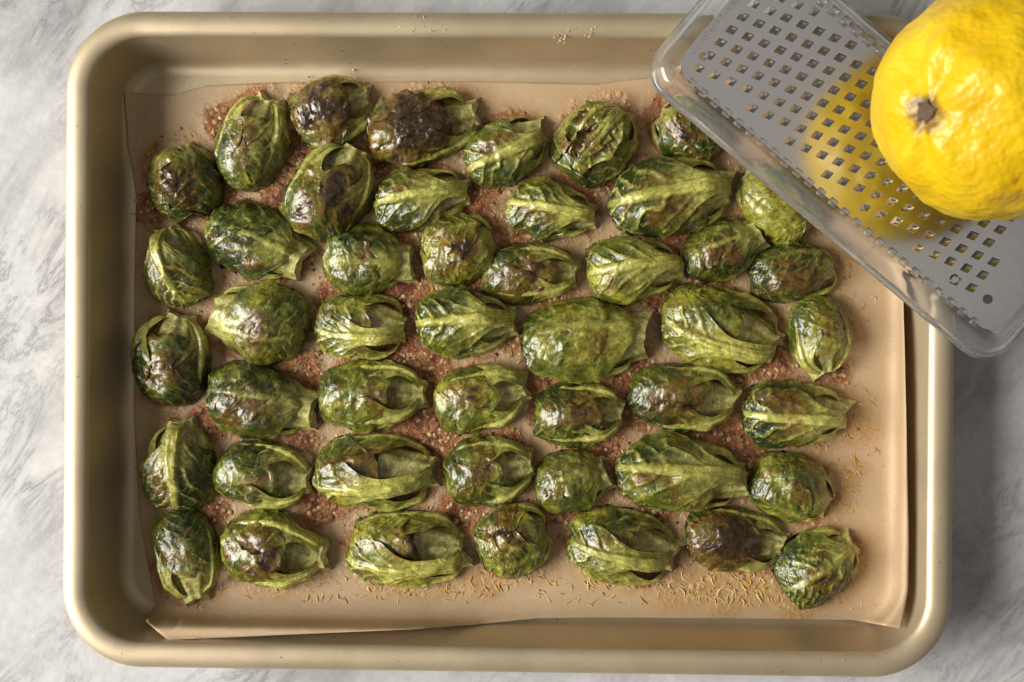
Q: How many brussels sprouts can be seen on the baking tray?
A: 47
